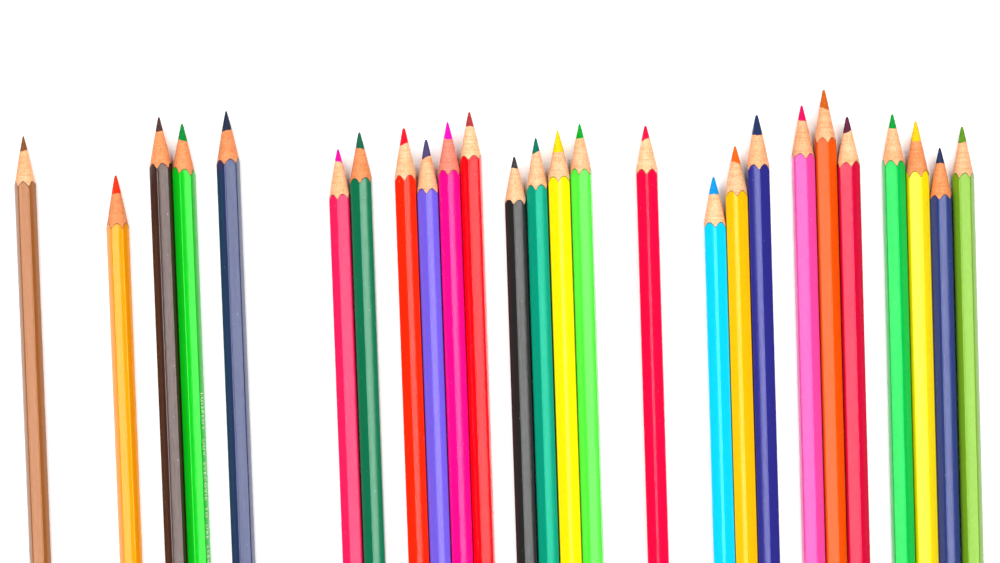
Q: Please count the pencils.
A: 26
